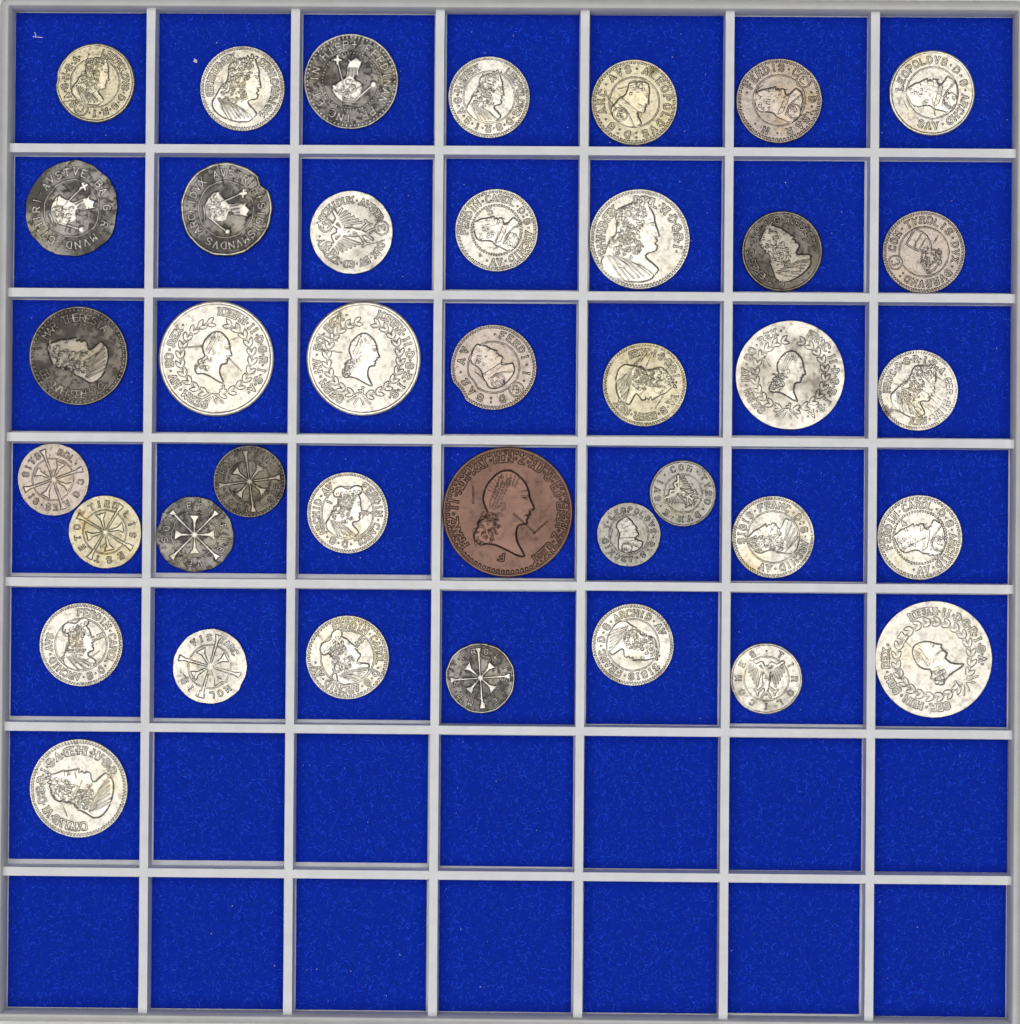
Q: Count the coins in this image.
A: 39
